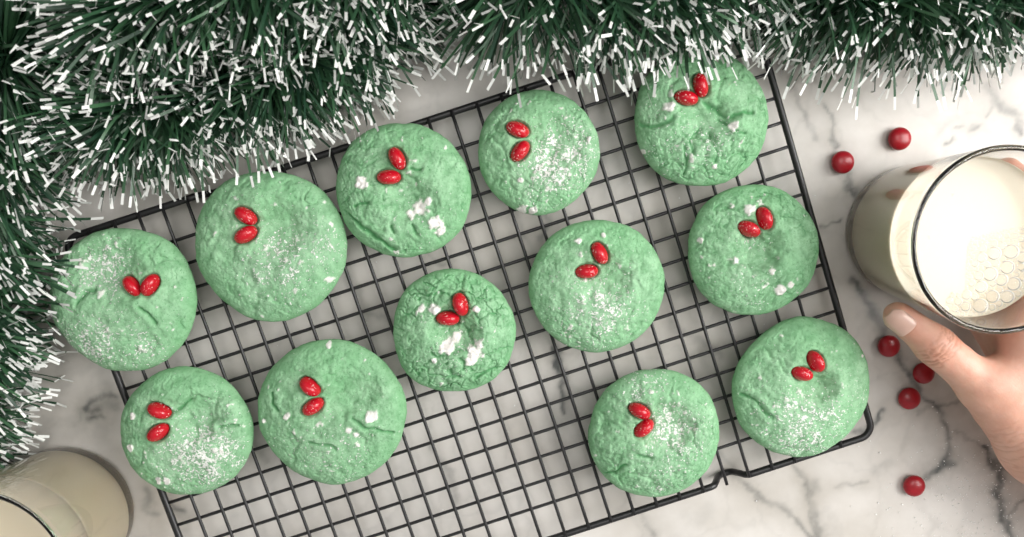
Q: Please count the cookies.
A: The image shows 12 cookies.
